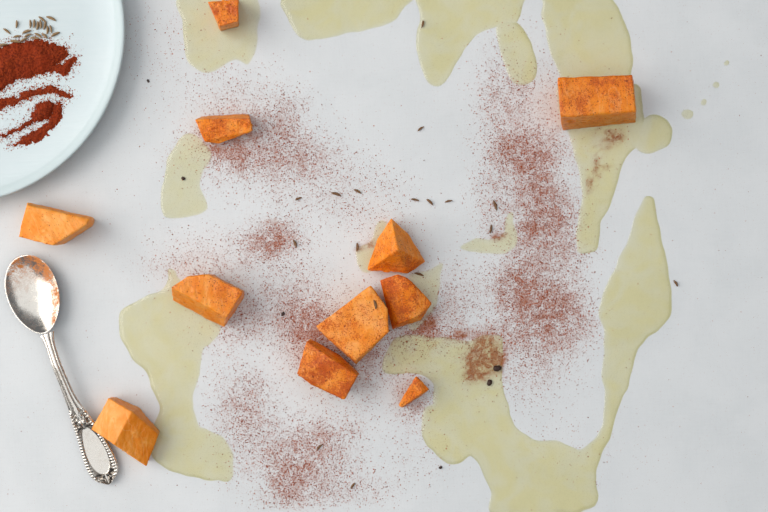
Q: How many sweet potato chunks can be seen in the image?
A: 11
